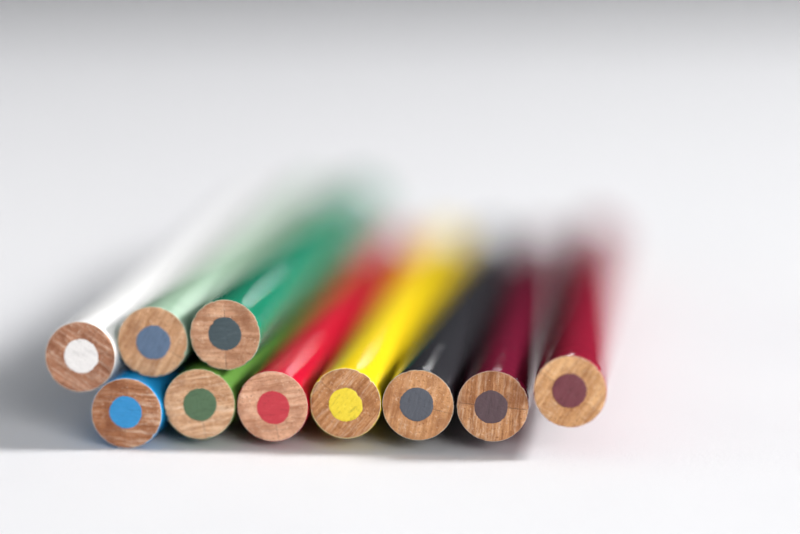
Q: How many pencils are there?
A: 10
